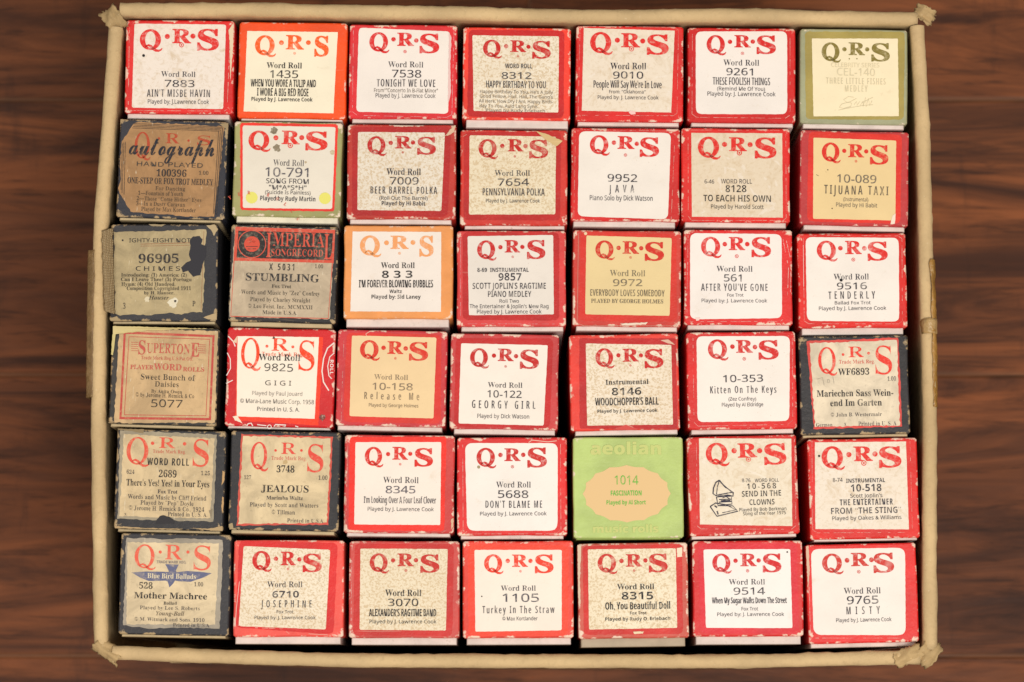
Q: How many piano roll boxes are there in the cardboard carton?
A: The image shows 42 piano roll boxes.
